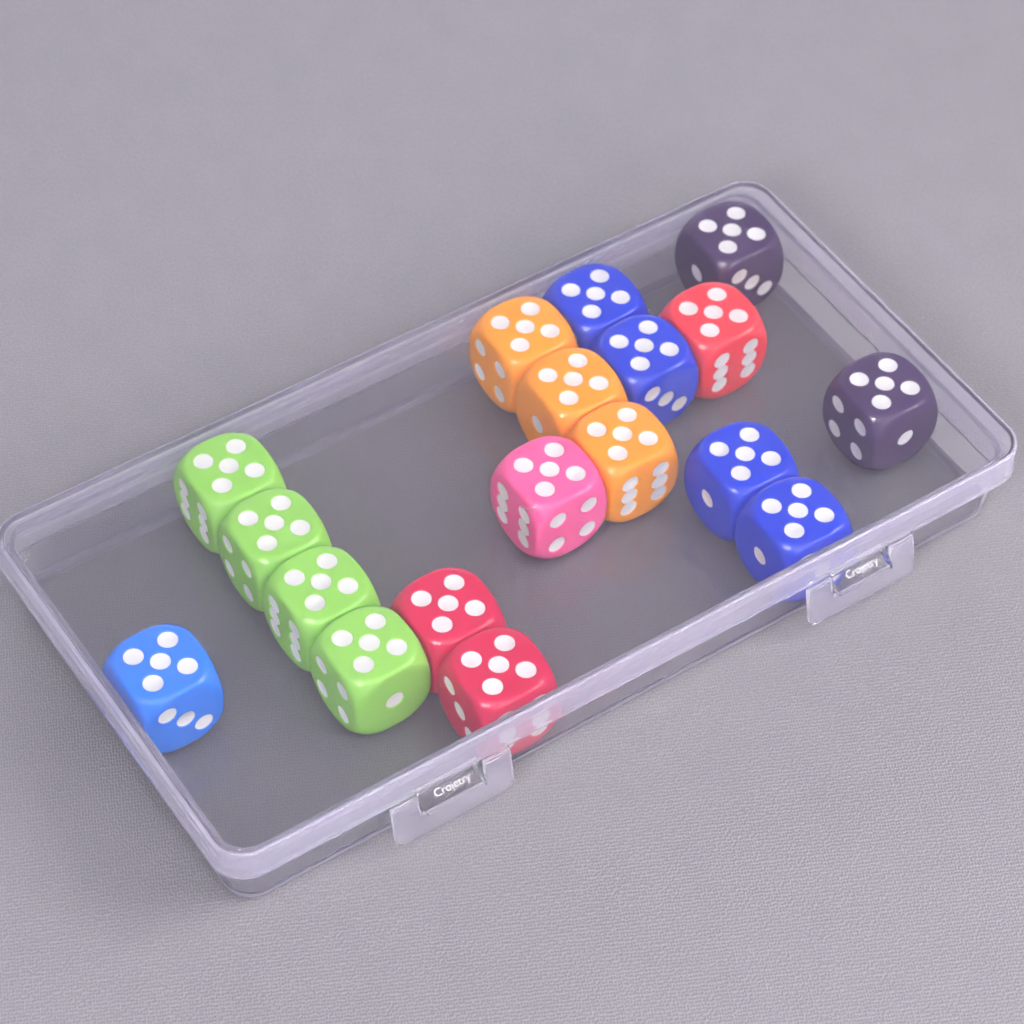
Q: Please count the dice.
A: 18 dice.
